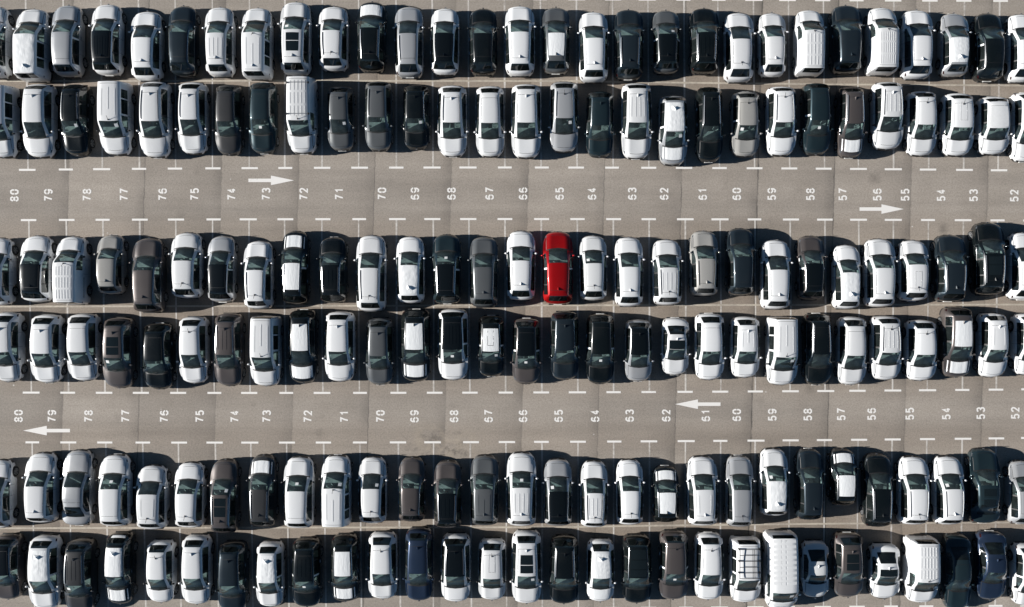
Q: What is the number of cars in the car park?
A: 174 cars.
